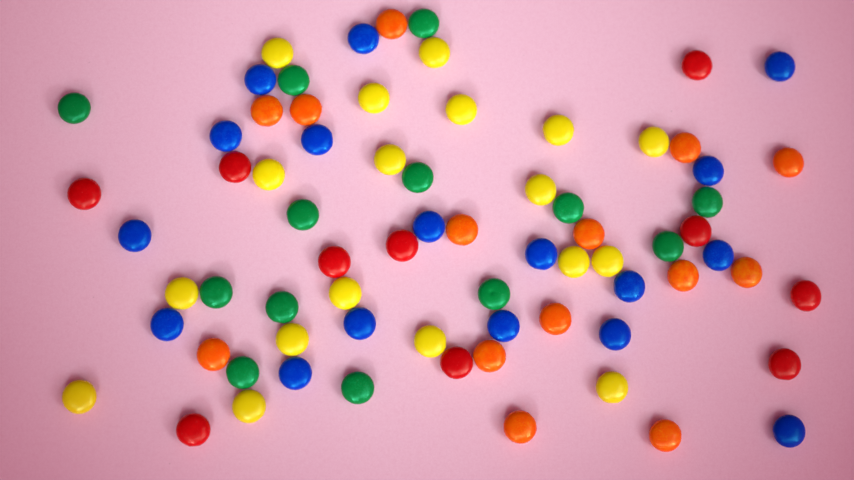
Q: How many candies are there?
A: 72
